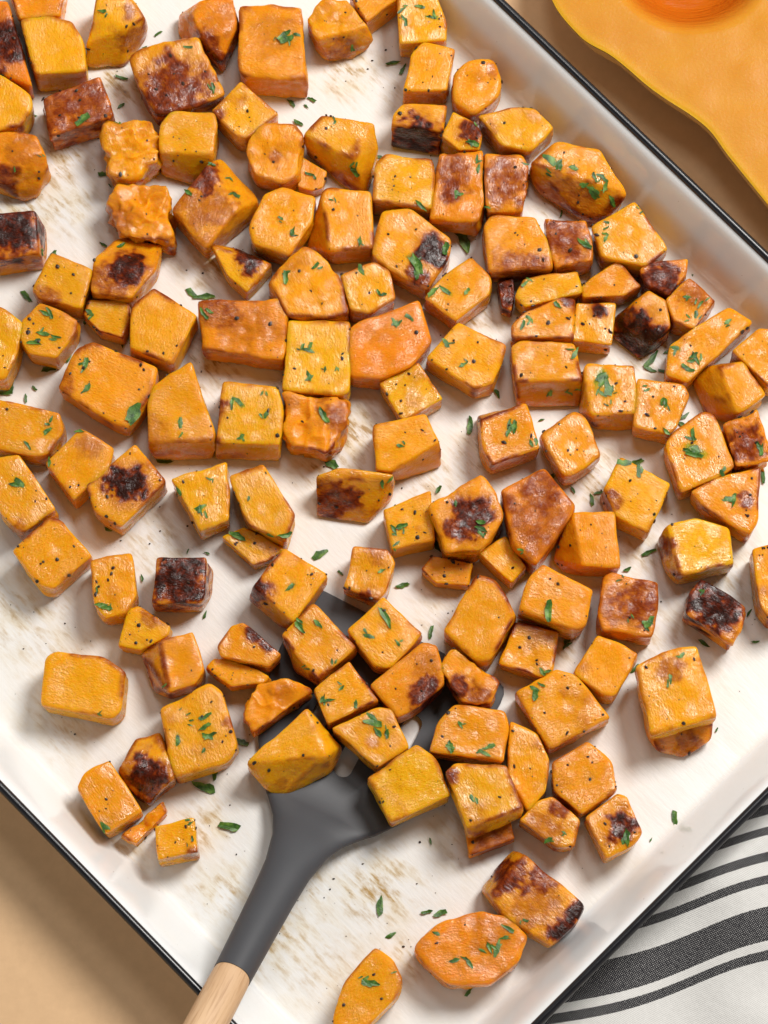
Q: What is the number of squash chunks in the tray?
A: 136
